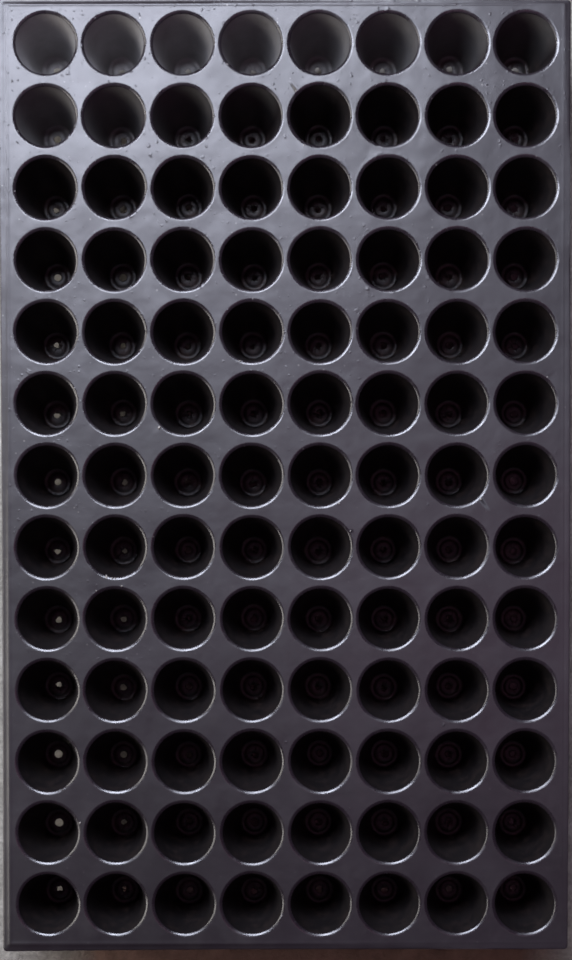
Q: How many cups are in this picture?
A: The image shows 104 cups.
